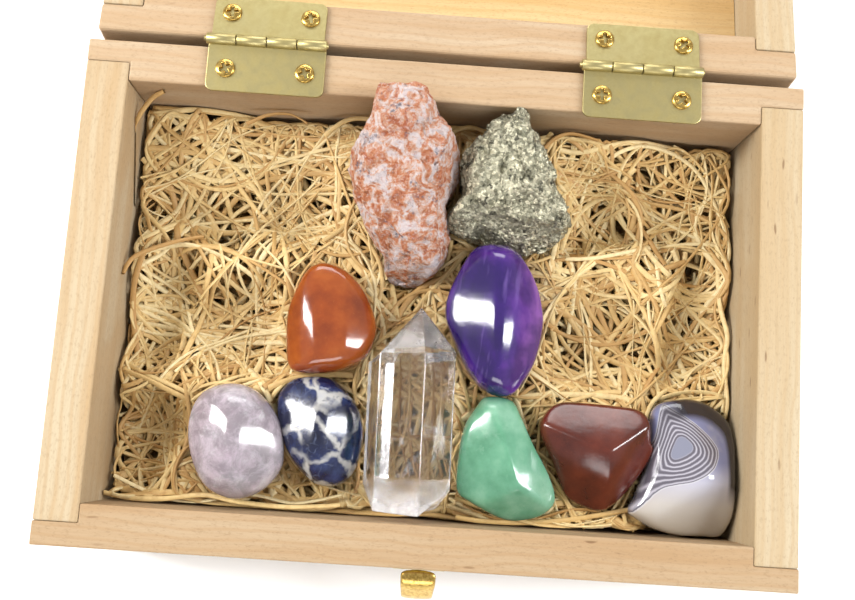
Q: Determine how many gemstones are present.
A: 10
